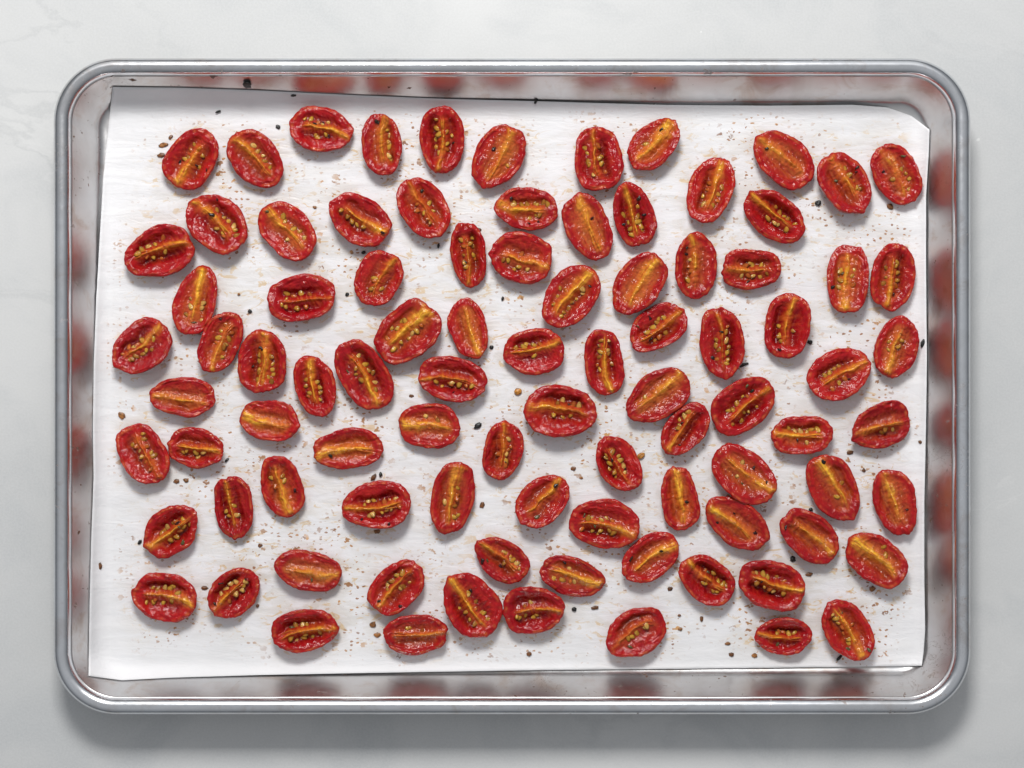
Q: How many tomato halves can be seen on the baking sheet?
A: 91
